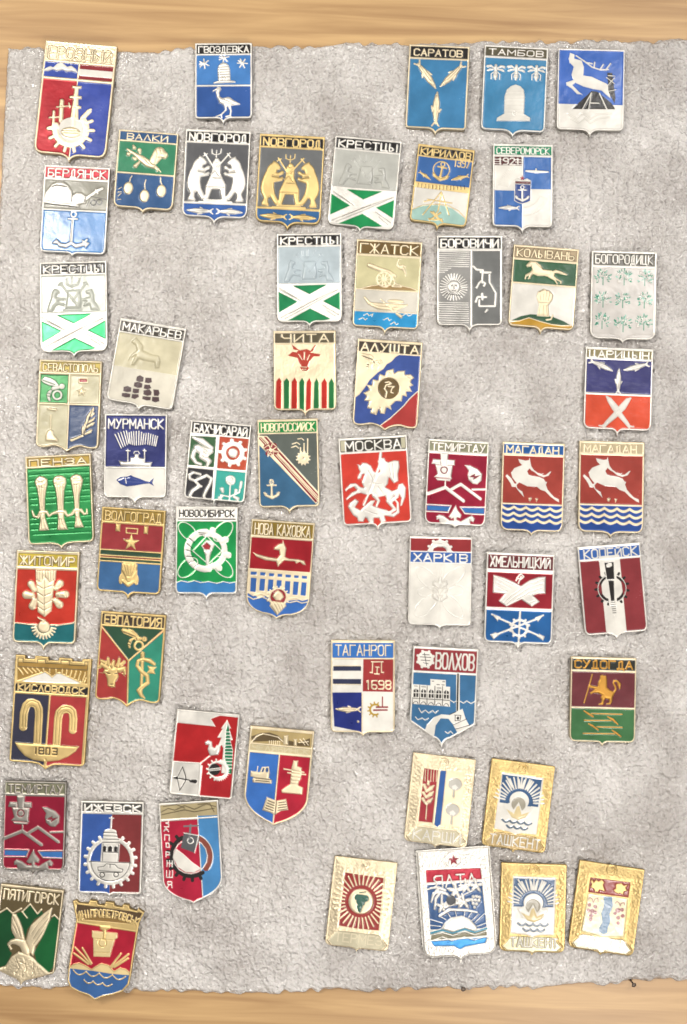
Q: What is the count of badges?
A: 56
